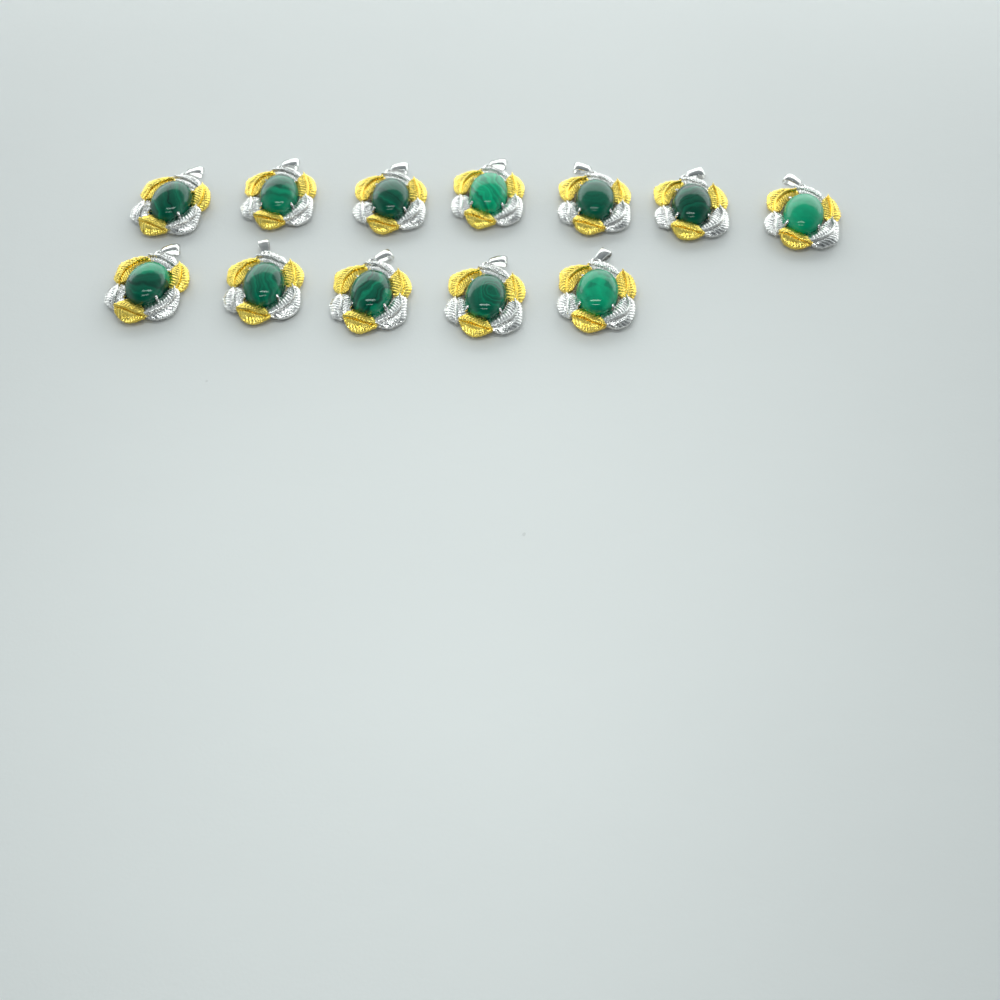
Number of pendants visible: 12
